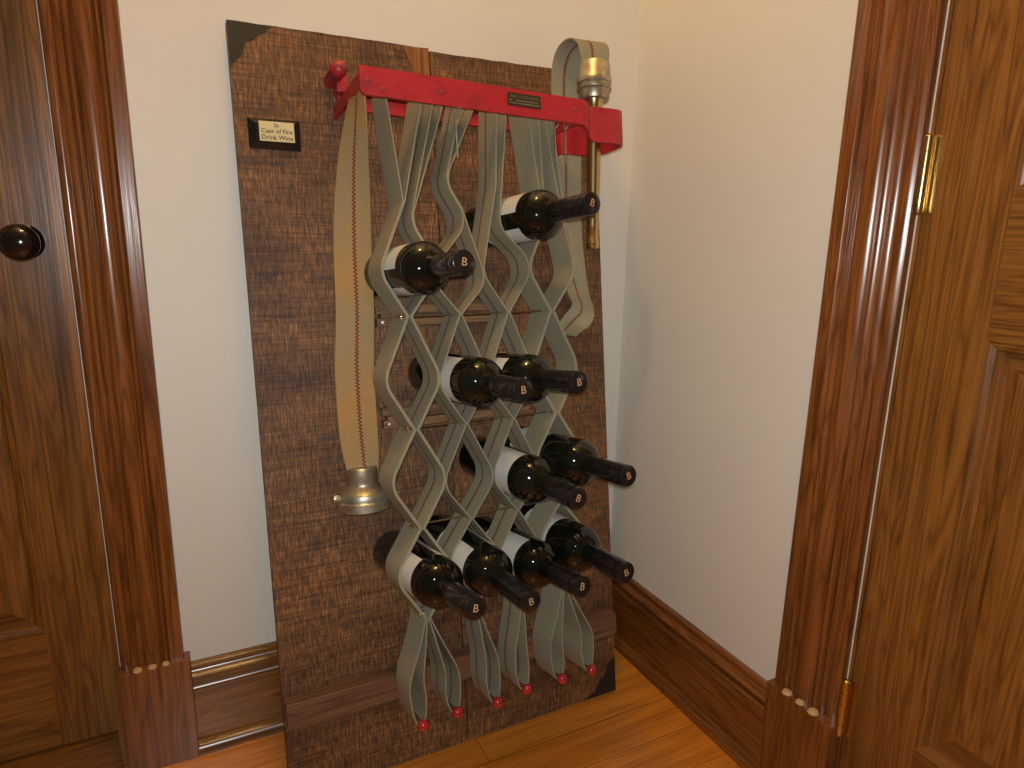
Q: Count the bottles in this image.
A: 10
